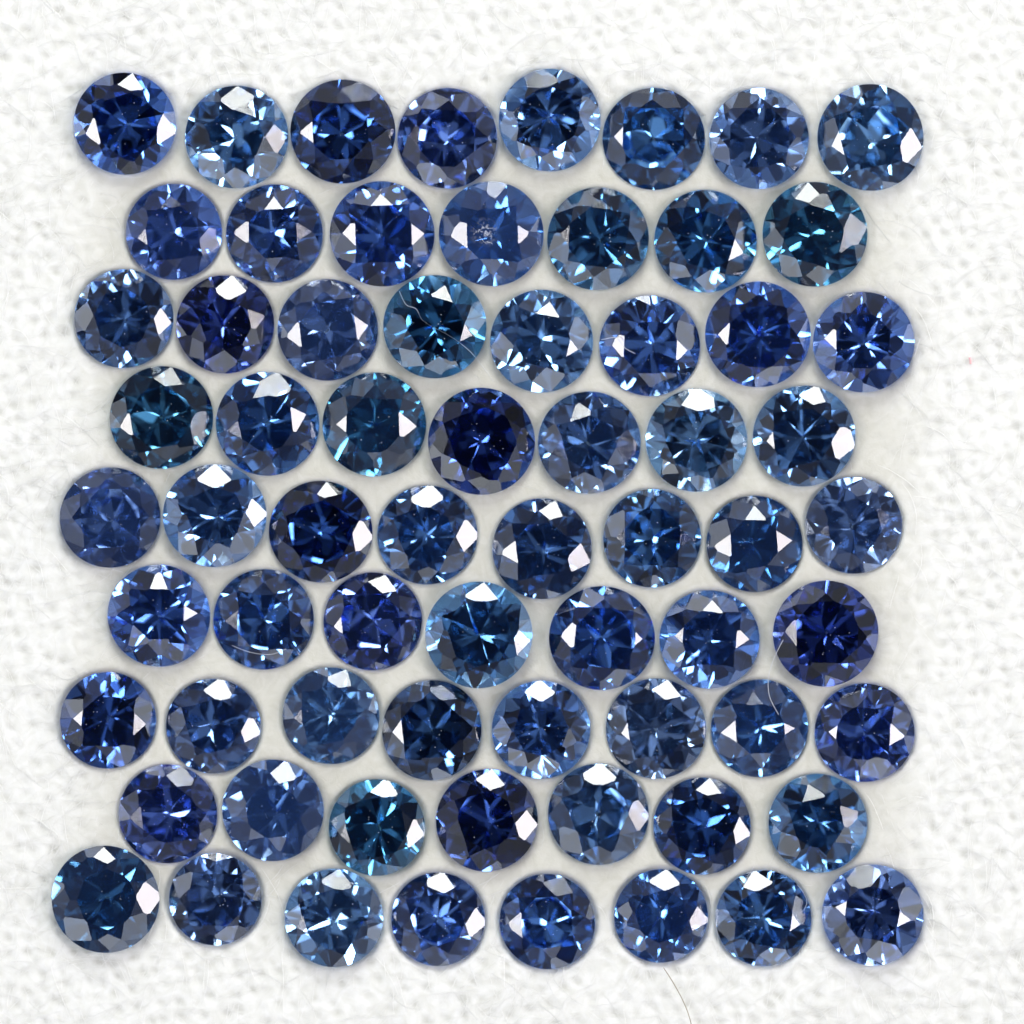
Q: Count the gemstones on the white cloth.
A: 68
